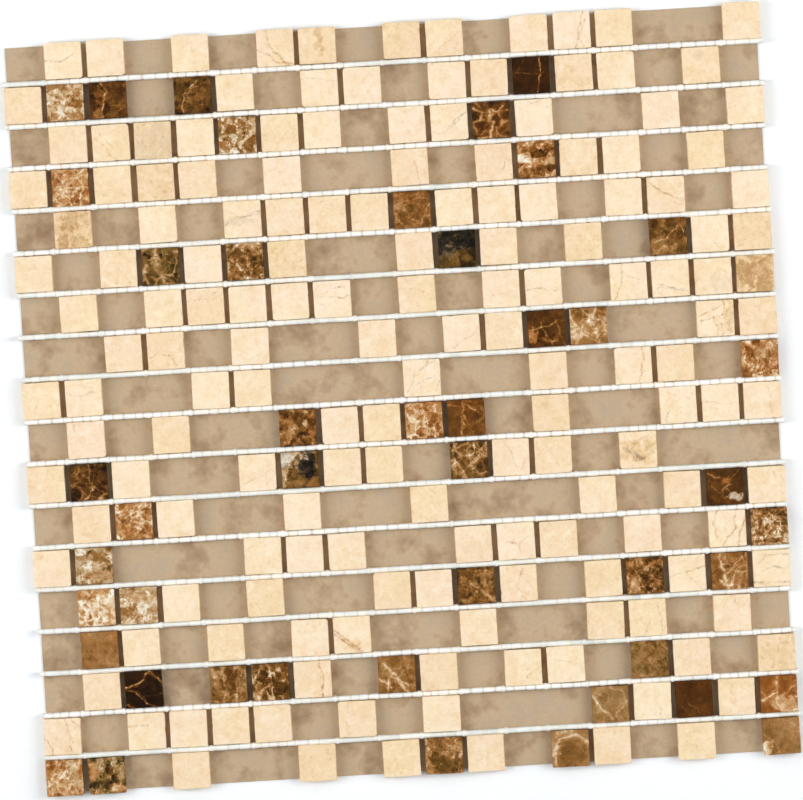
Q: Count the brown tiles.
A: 45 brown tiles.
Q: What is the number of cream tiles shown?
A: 161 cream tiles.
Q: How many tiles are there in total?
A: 206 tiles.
